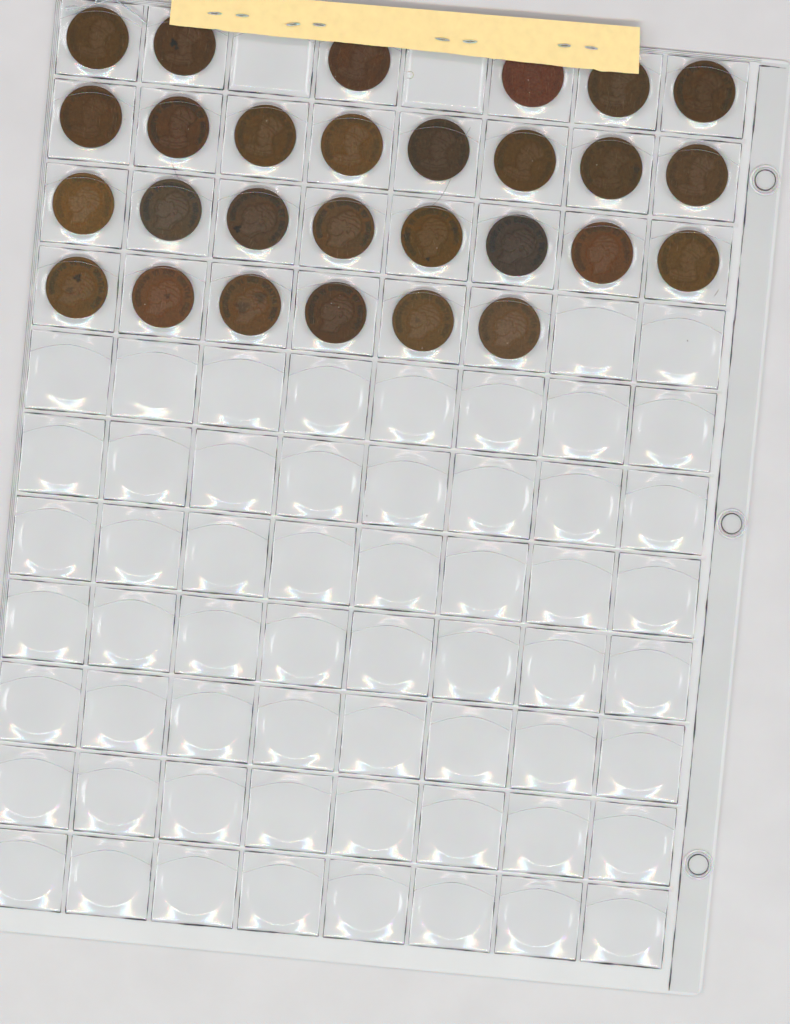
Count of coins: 28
